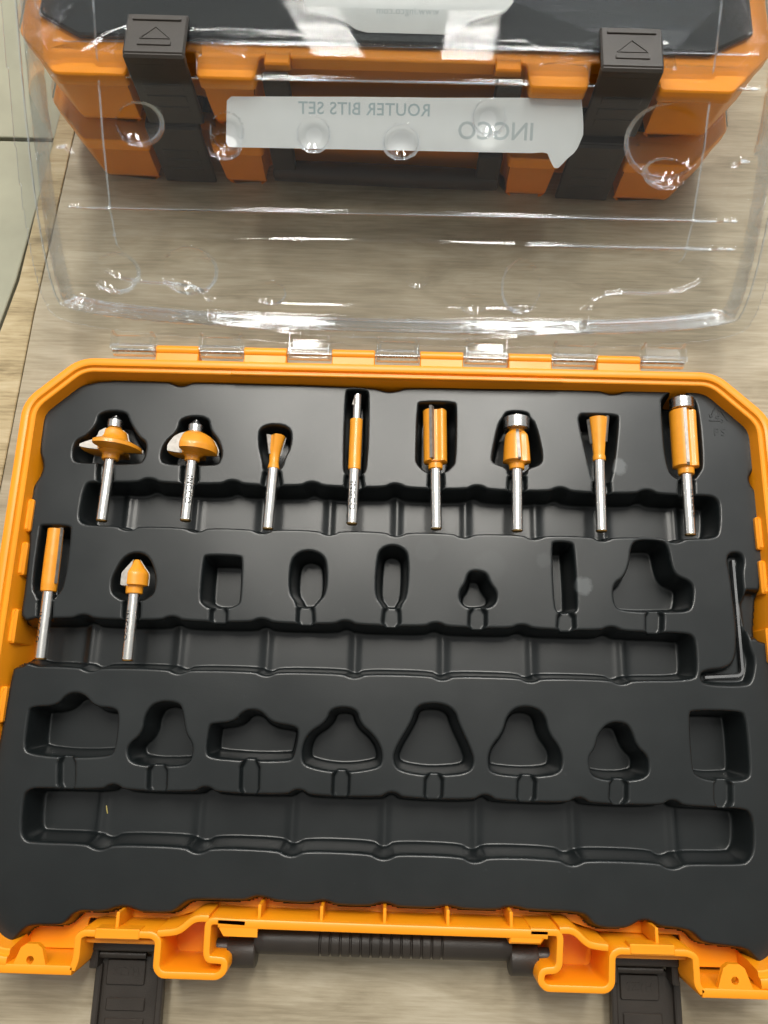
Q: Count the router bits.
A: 10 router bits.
